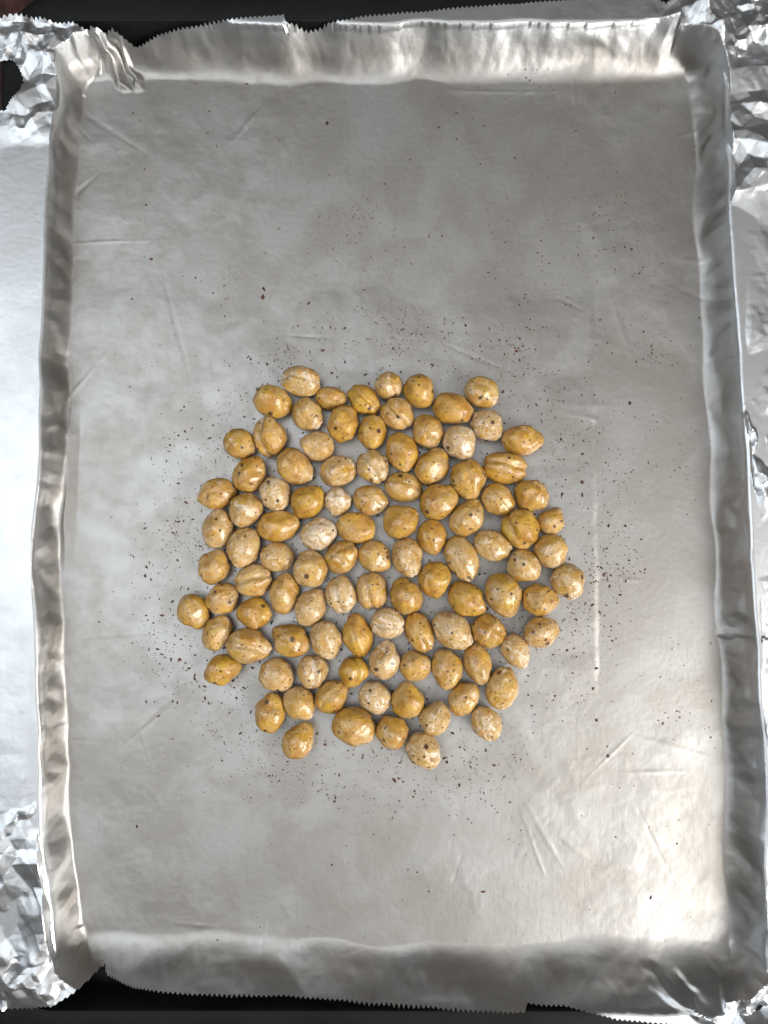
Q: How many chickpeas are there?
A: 103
